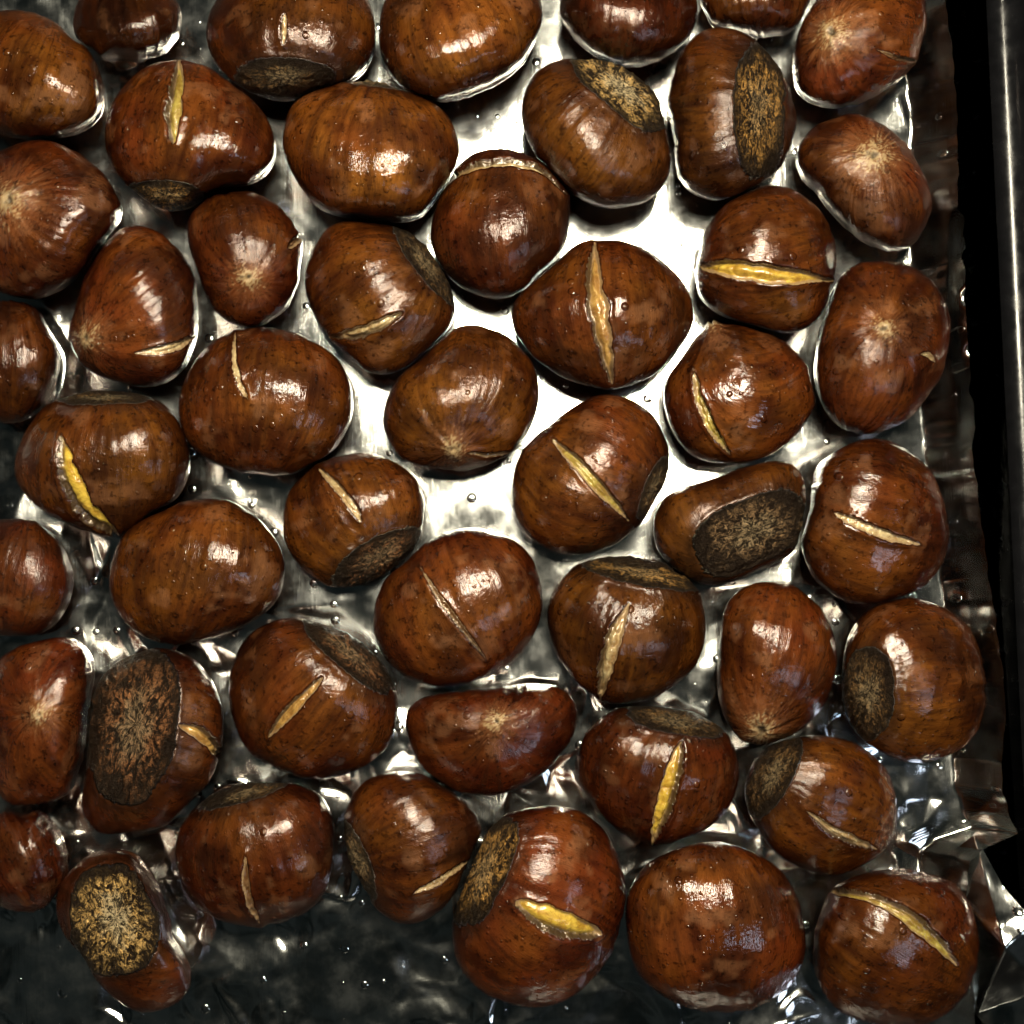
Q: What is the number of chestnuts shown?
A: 48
